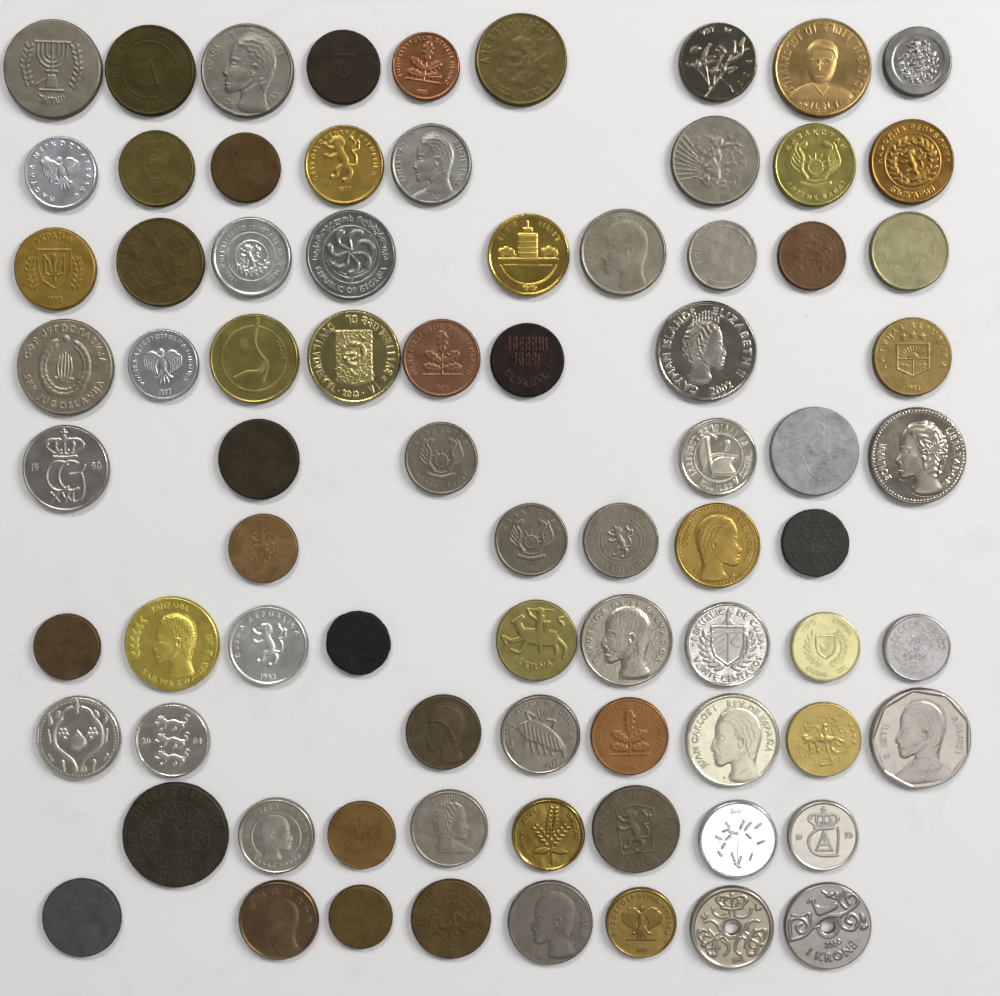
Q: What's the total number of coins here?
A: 78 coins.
